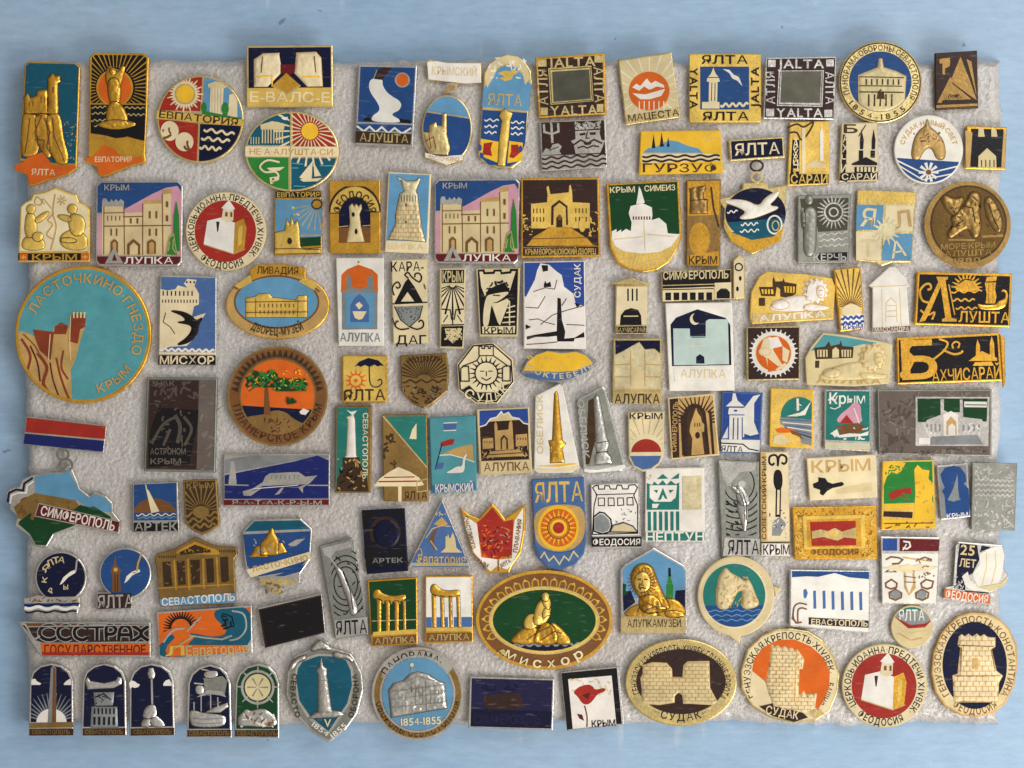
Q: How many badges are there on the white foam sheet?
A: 118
